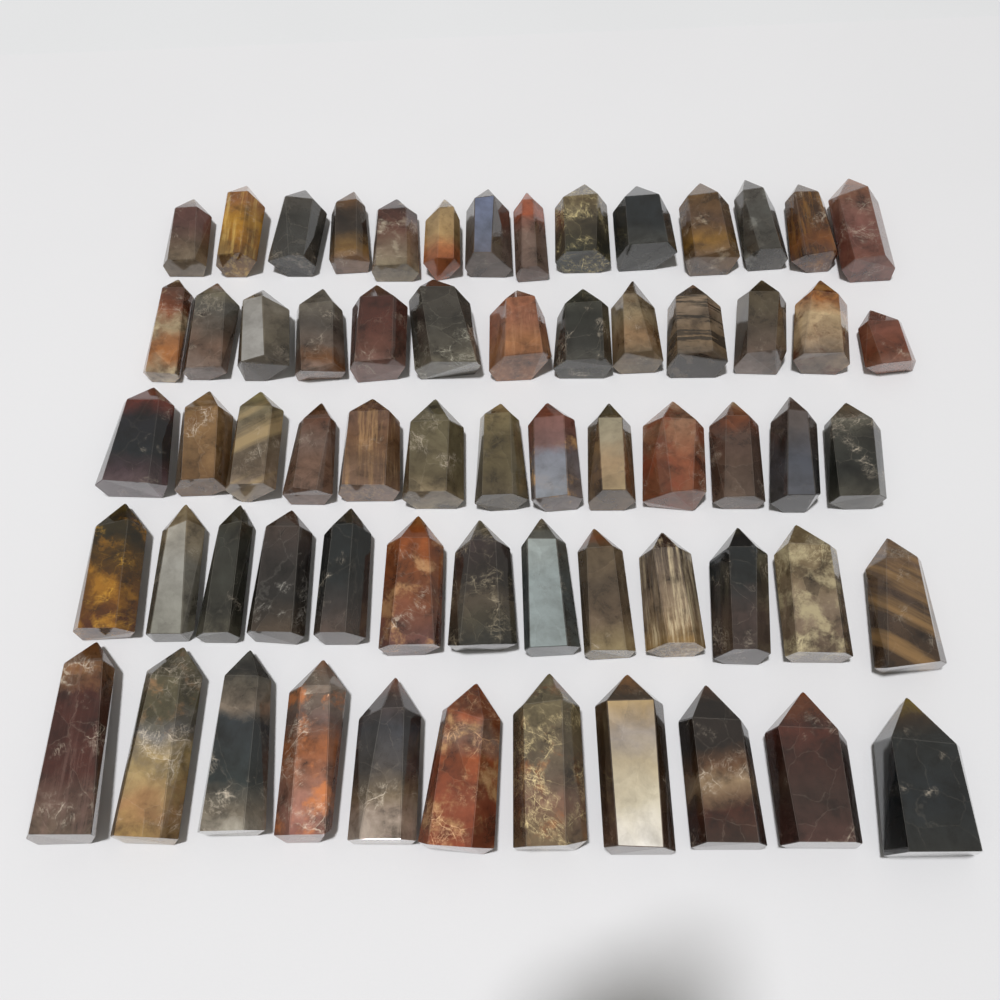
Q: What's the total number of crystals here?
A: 64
